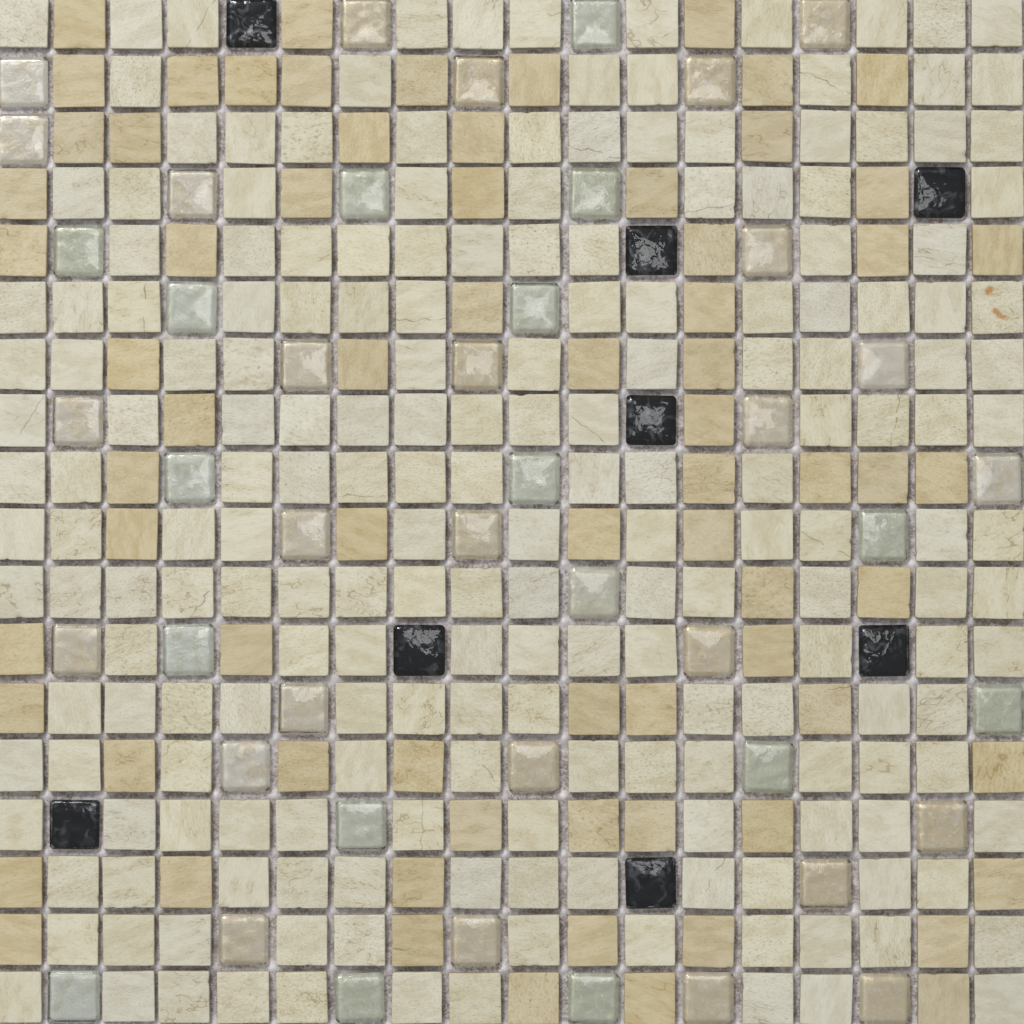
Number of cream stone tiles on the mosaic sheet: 200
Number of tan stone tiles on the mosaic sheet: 72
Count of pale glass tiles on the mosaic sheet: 44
